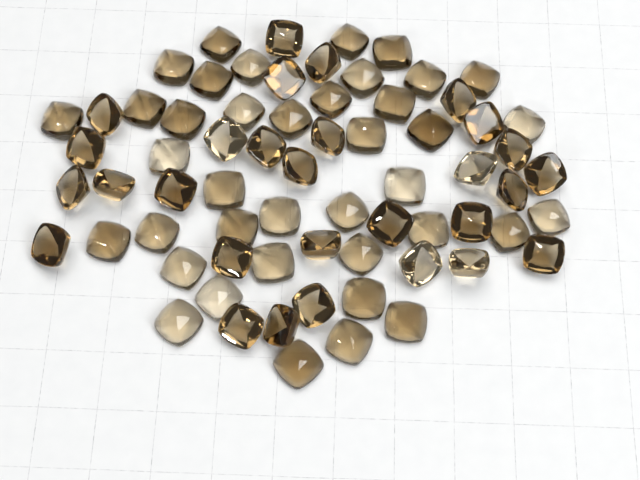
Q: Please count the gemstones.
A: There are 68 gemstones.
